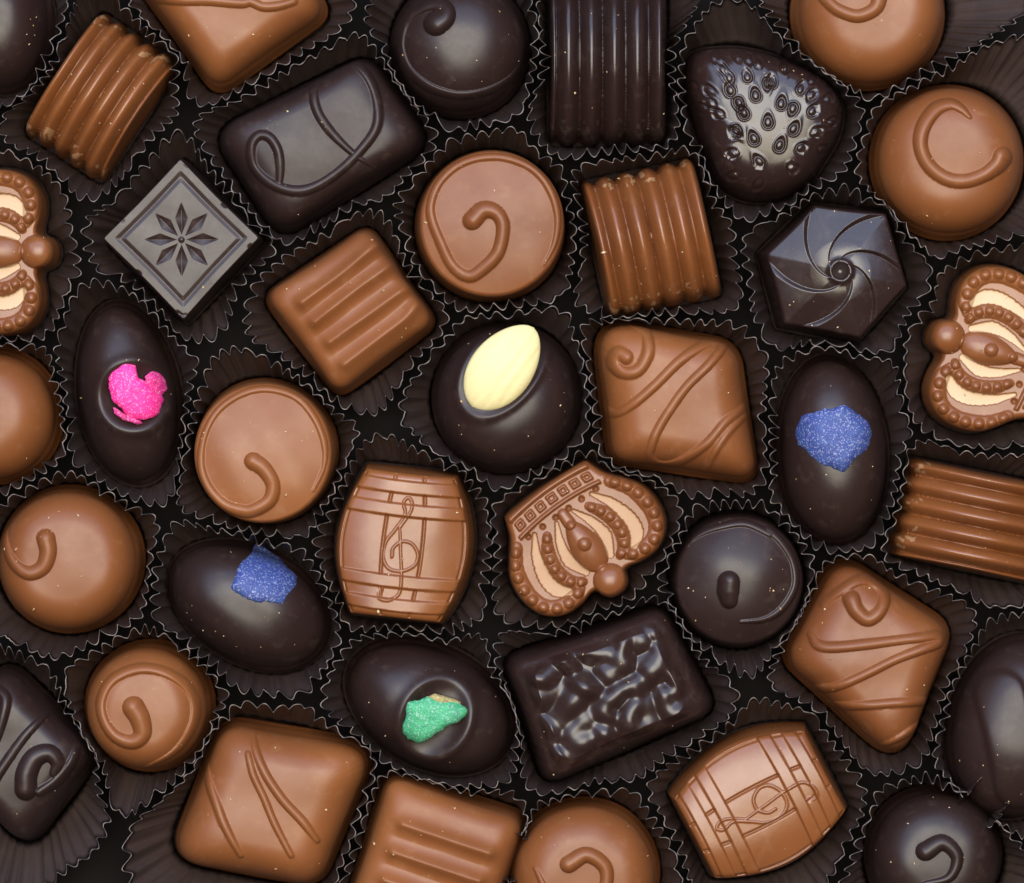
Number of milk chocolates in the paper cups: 22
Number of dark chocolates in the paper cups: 17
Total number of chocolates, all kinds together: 39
